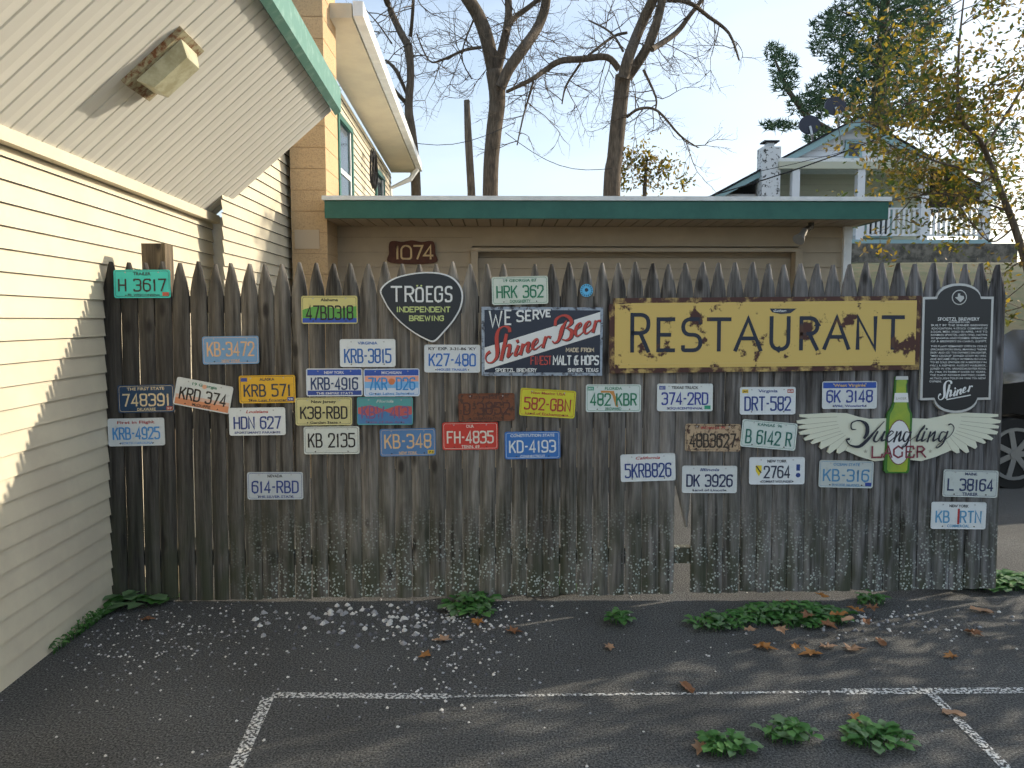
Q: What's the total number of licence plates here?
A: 34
